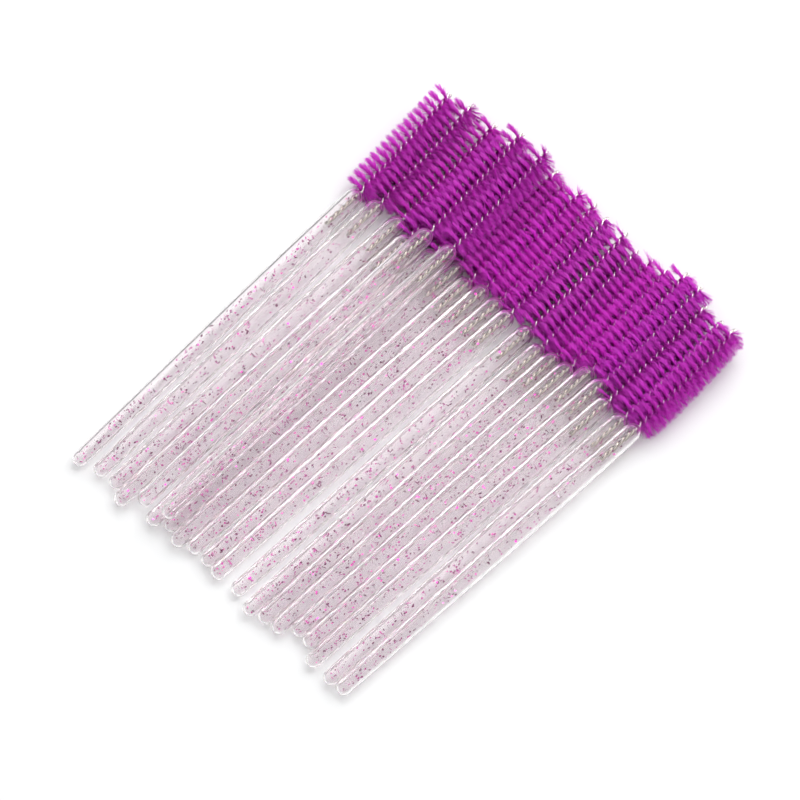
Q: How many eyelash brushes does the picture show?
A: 21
